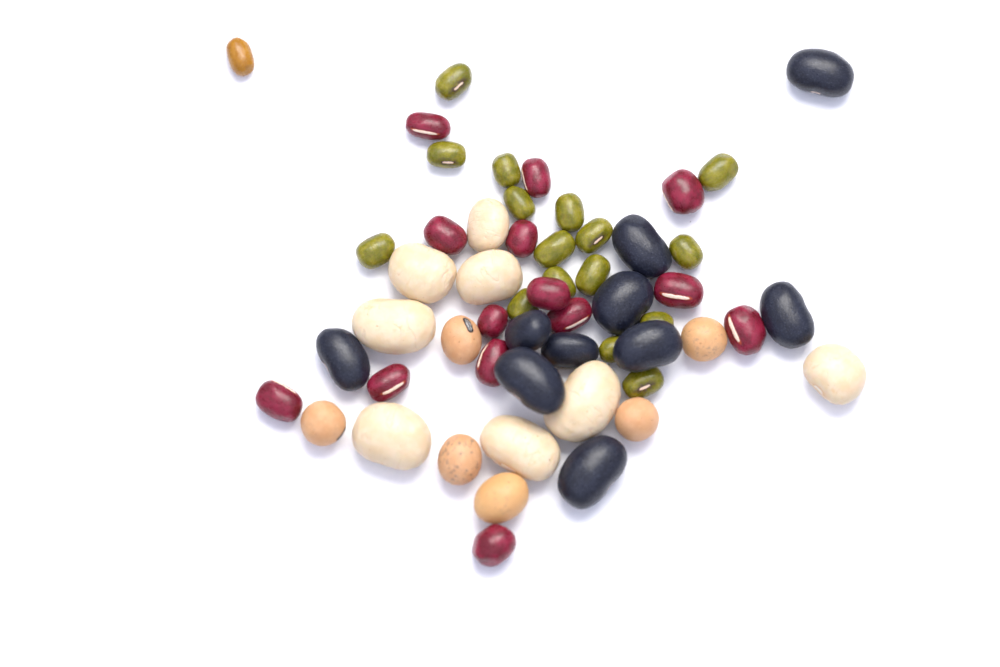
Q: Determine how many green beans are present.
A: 16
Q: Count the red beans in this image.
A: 14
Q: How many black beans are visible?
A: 10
